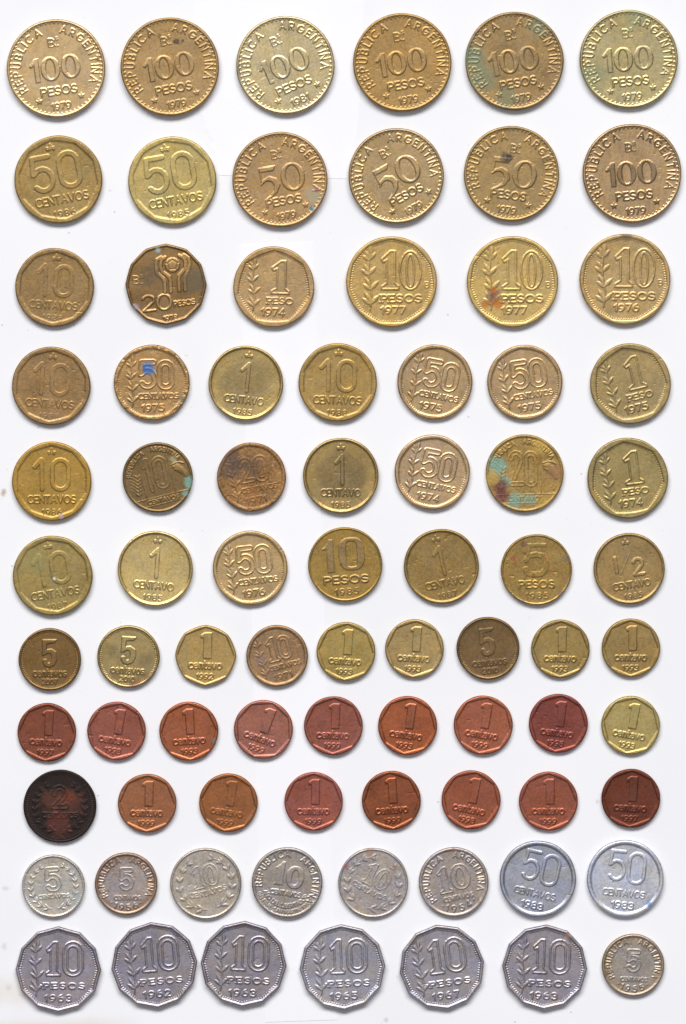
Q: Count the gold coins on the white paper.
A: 49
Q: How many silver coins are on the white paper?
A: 15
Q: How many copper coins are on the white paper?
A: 15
